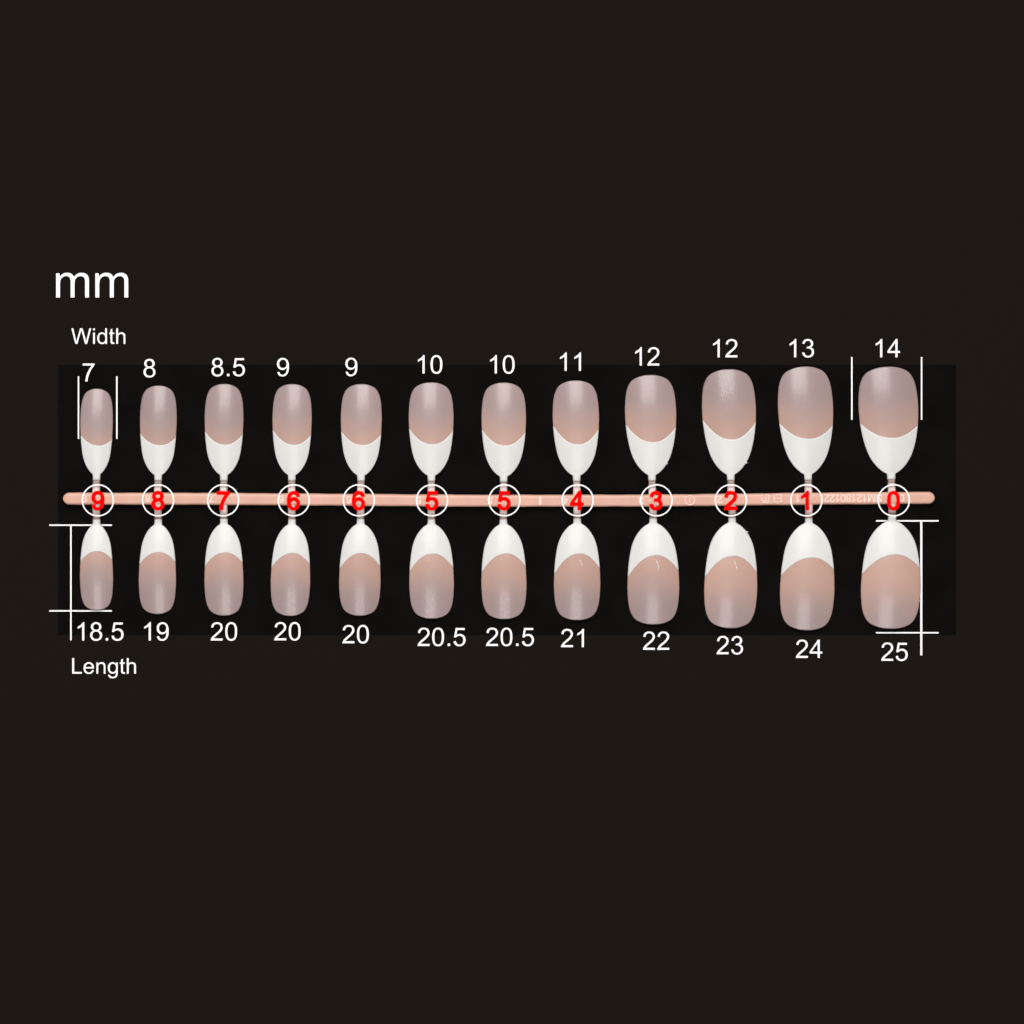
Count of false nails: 24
